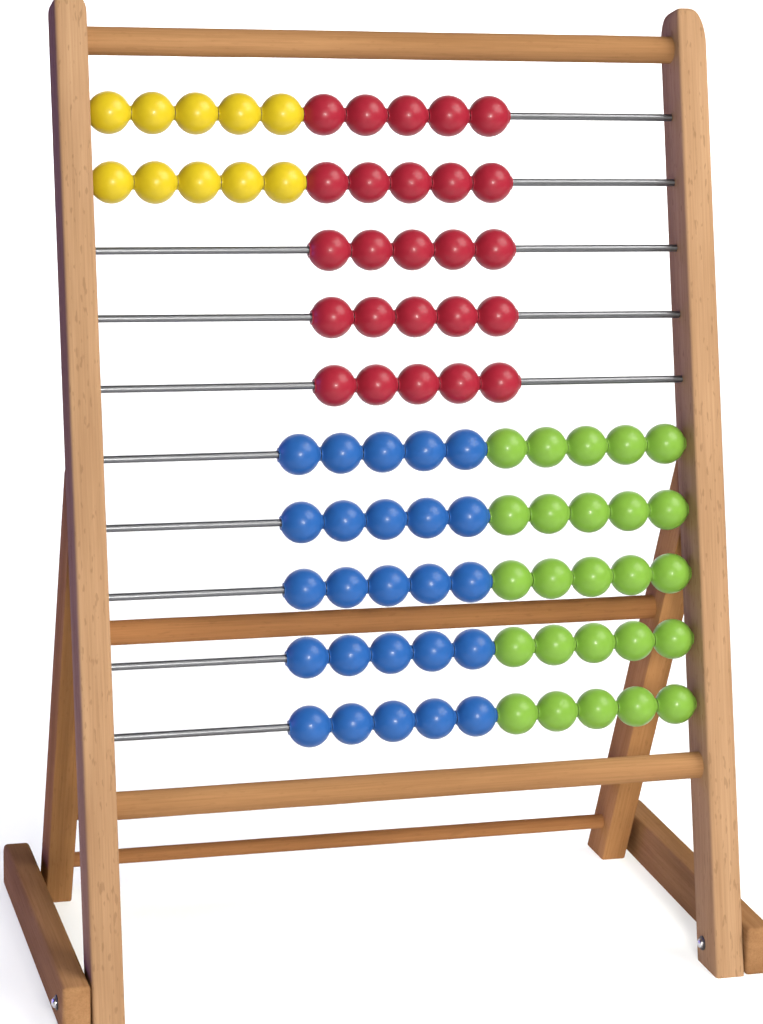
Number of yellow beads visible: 10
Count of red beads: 25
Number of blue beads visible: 25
